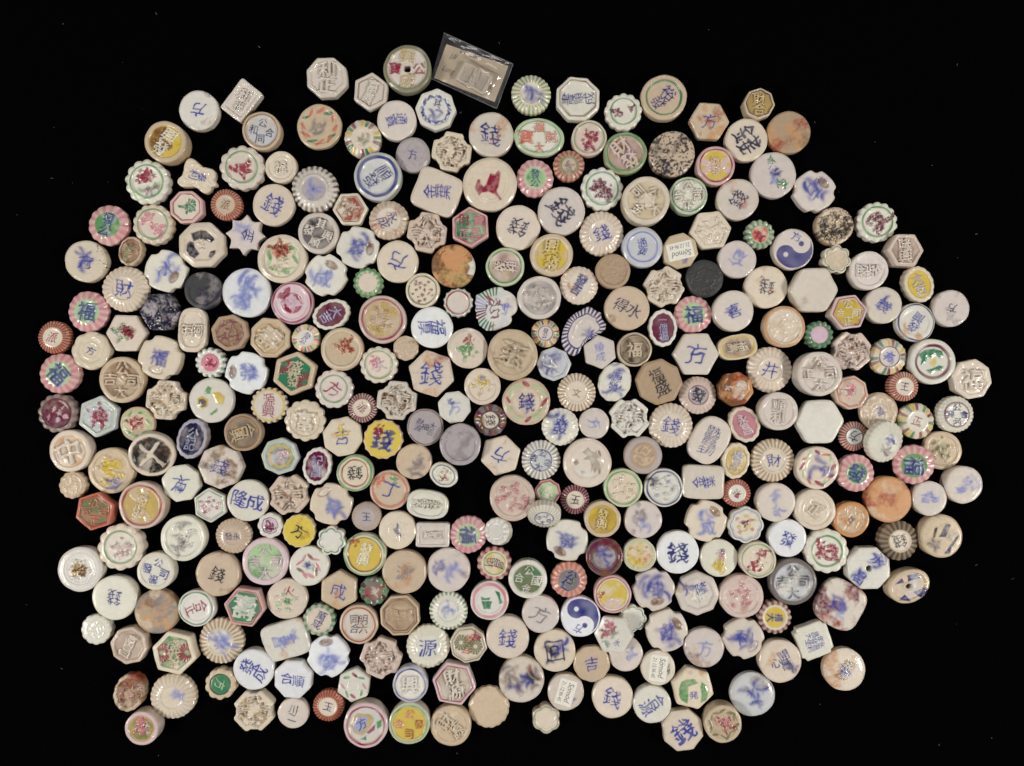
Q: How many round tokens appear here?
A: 142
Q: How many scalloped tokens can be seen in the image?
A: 96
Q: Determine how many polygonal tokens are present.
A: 53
